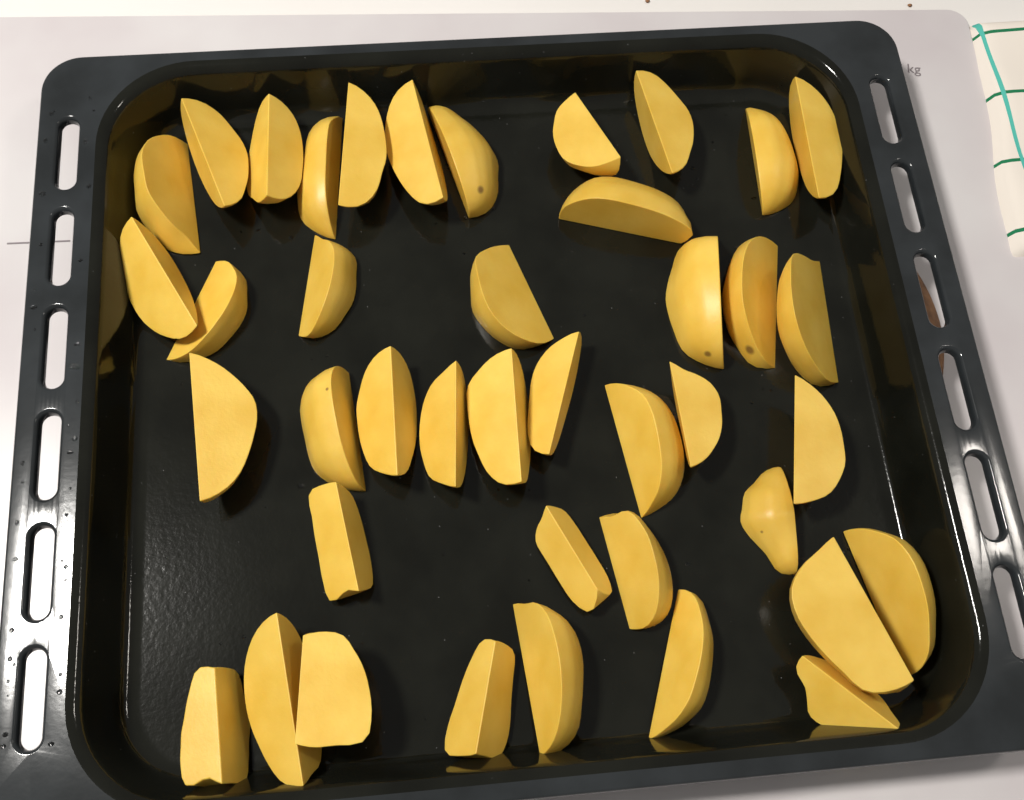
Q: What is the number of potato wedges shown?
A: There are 41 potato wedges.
